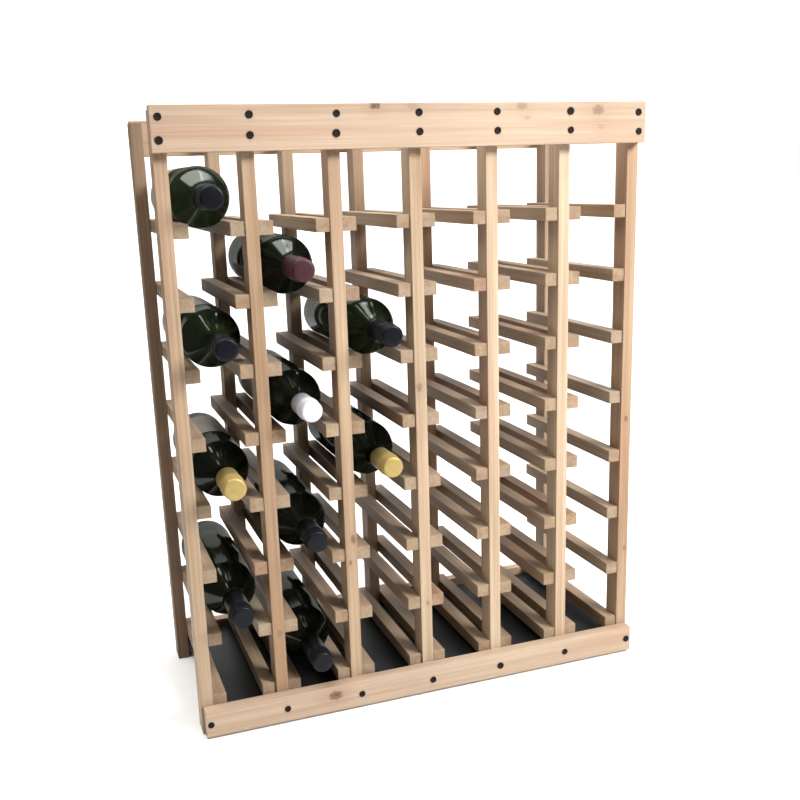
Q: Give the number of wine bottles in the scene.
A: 10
